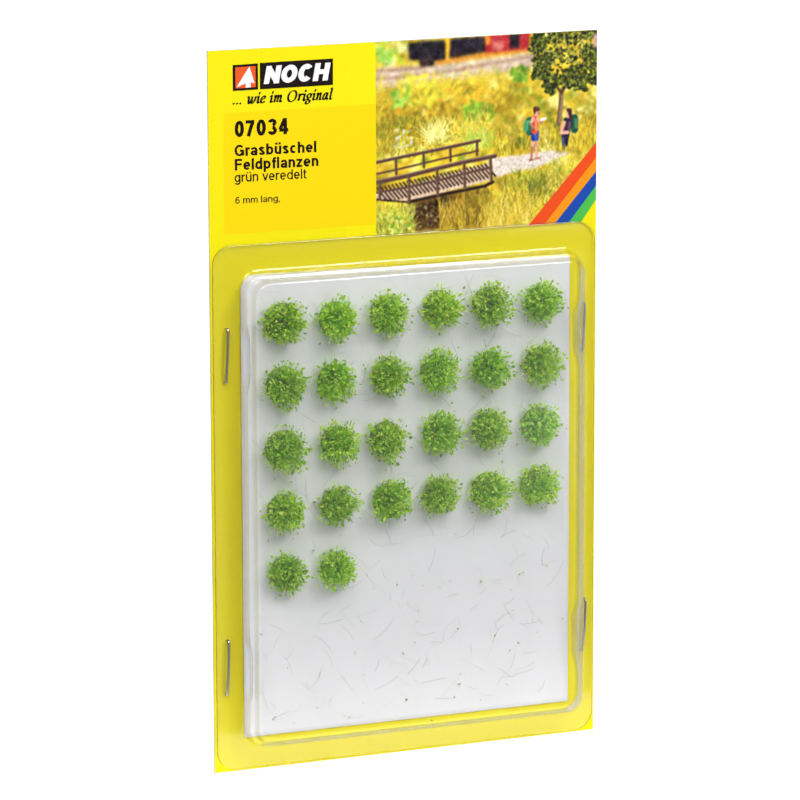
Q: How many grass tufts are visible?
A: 26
